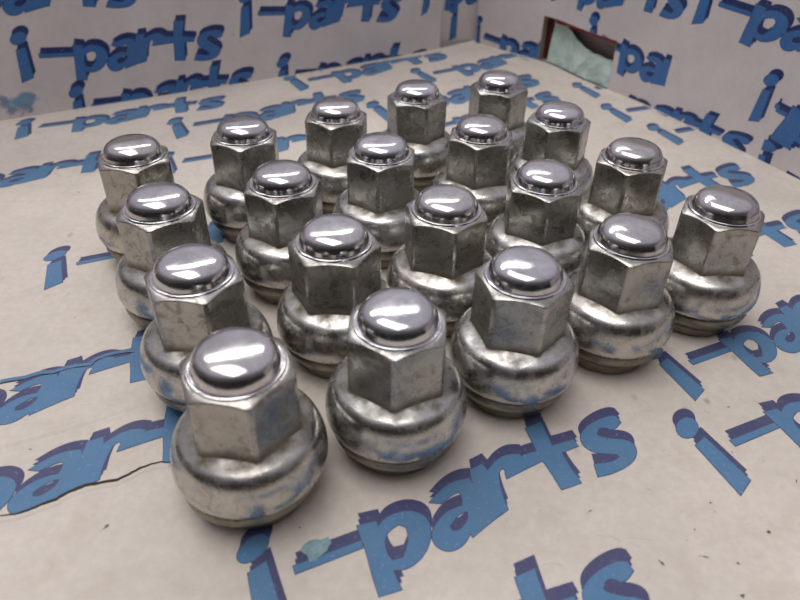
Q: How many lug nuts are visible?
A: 20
